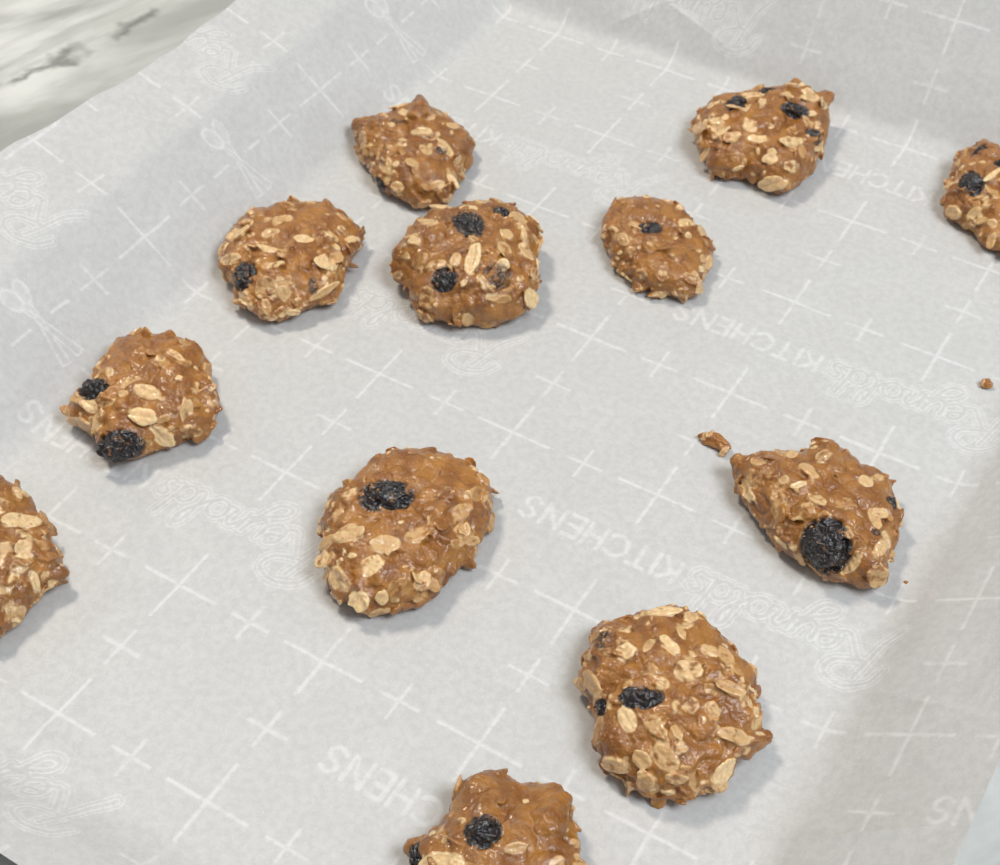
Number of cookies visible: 12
